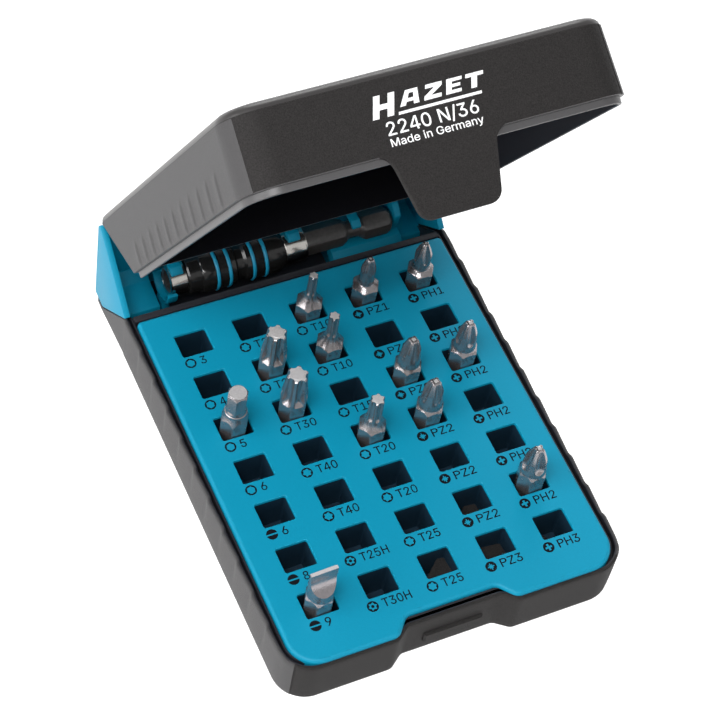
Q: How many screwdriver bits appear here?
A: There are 13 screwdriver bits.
